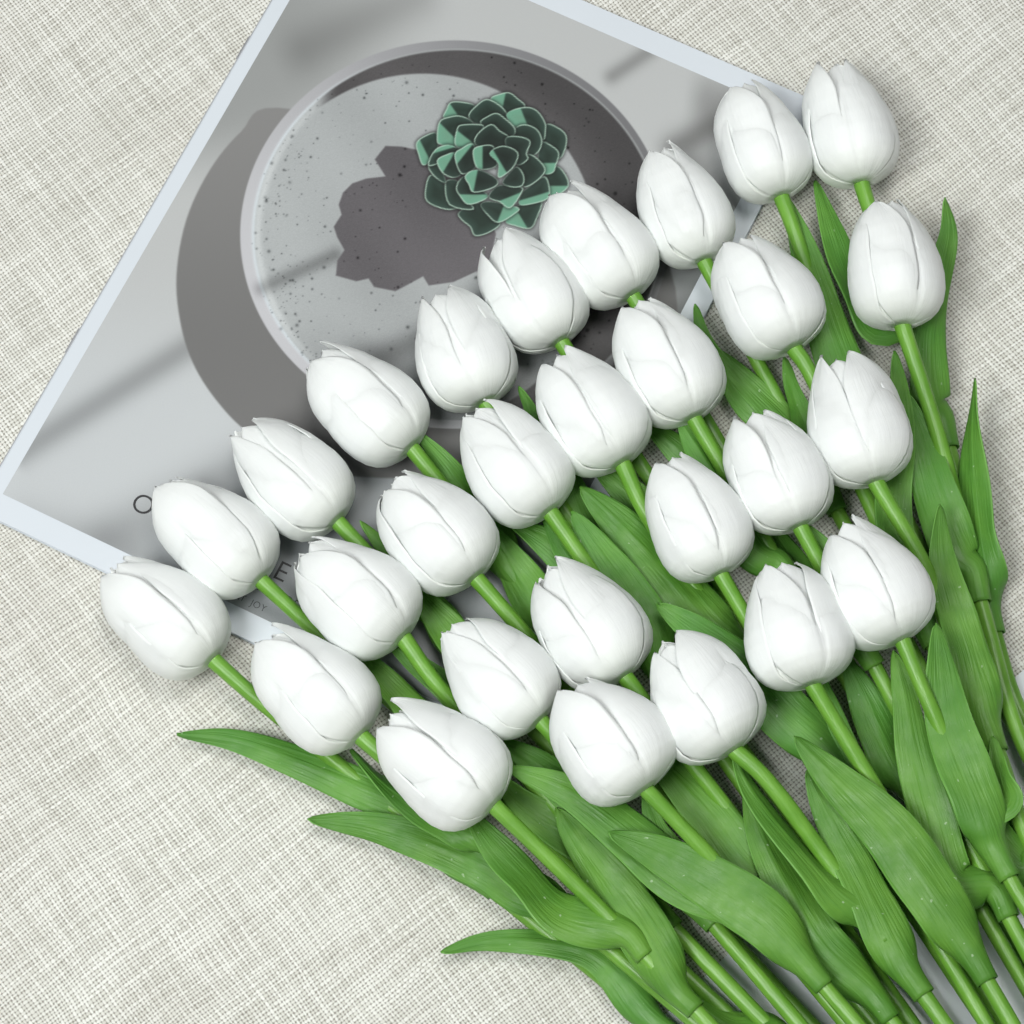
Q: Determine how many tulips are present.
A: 28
